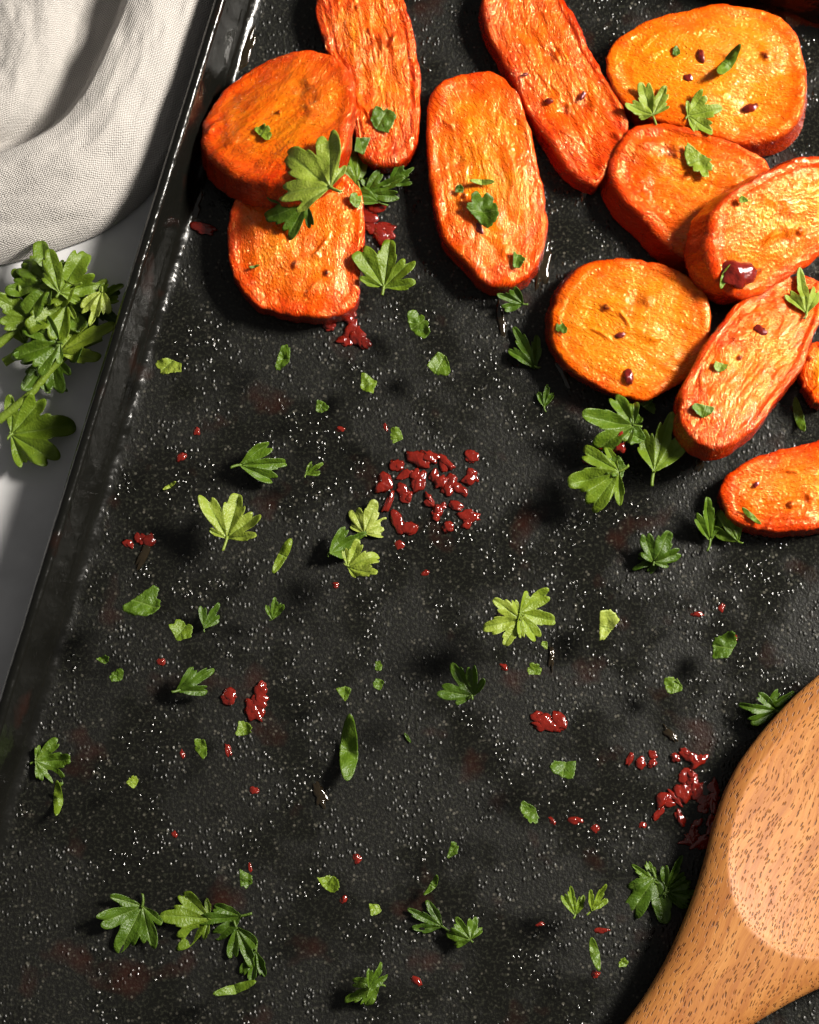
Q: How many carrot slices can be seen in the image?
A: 12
